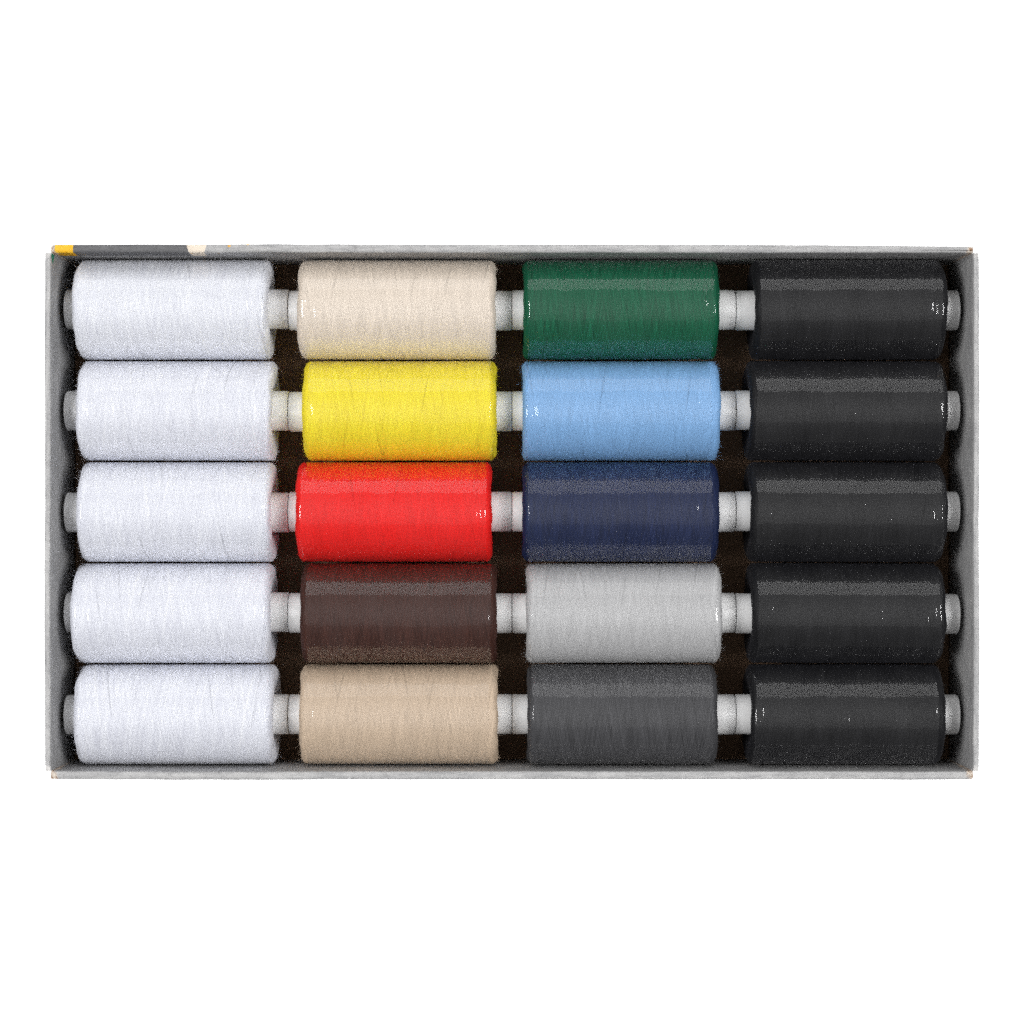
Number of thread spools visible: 20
